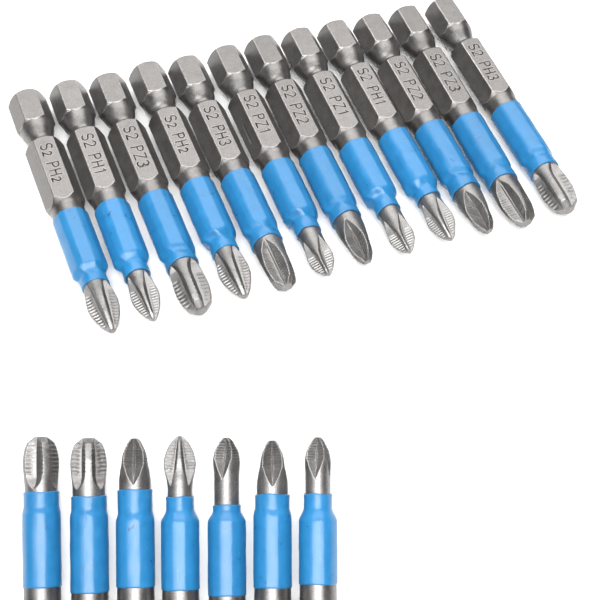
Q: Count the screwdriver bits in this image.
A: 19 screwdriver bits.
